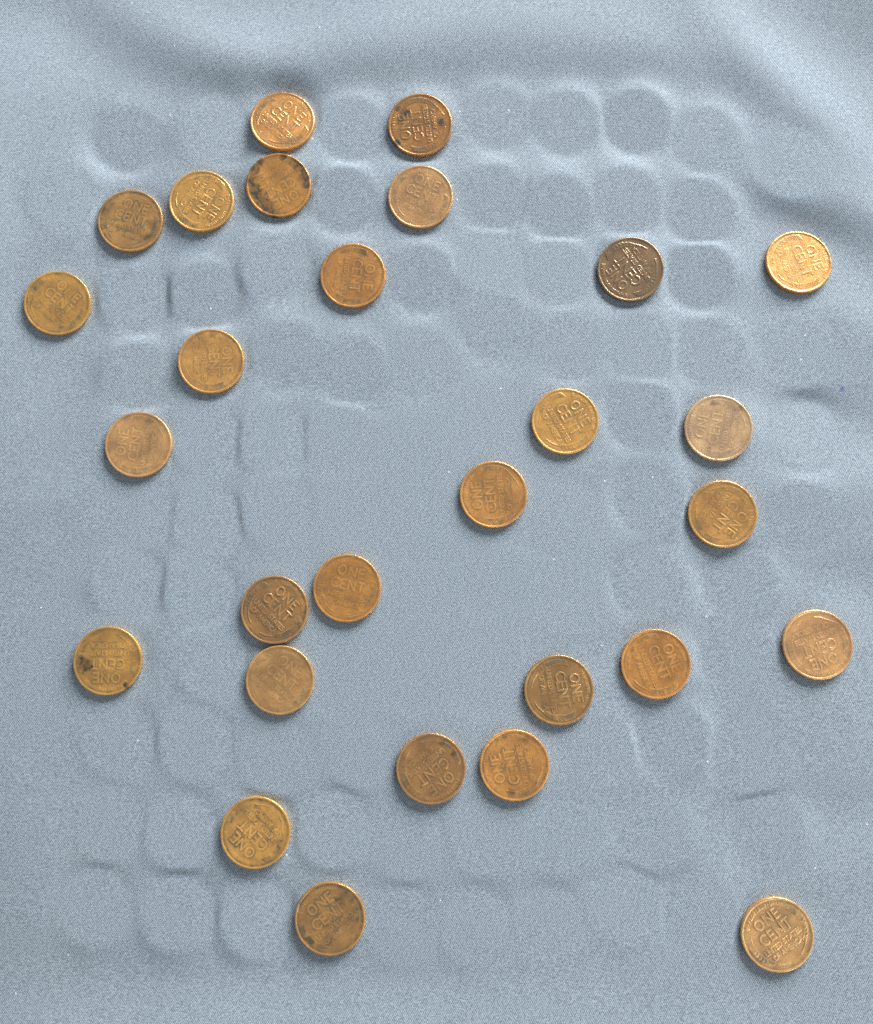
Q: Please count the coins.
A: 28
